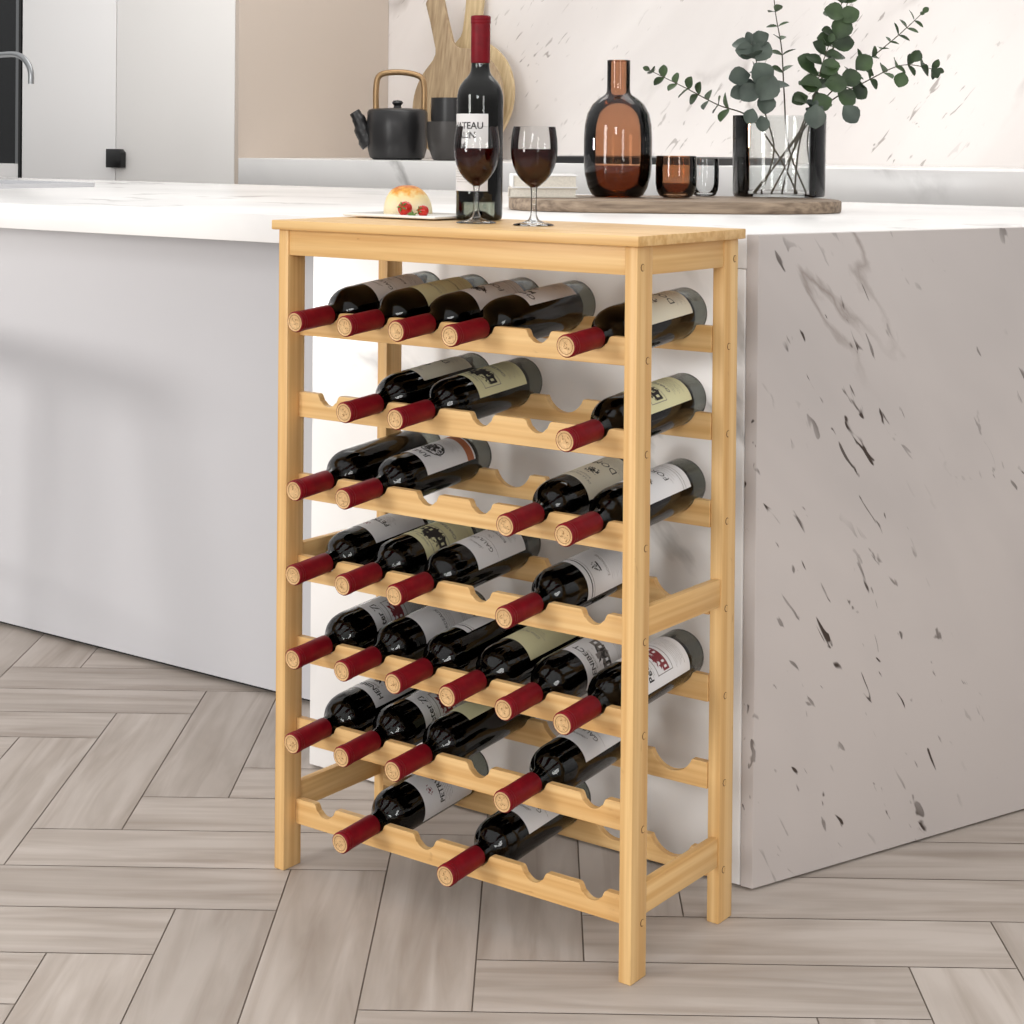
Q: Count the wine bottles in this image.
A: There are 29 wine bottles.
